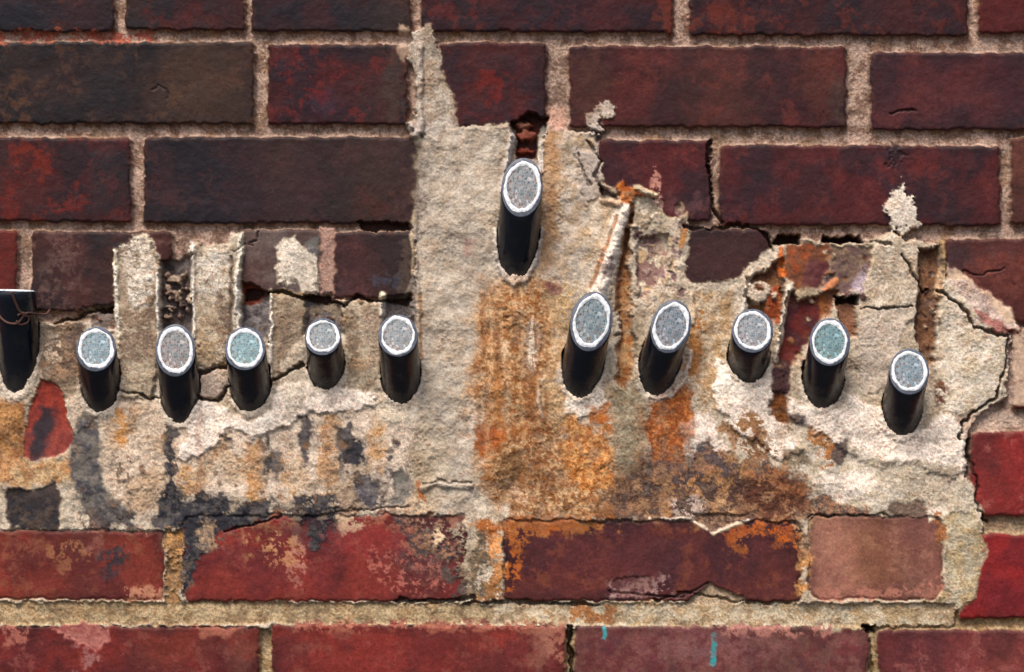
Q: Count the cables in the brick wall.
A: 12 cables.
